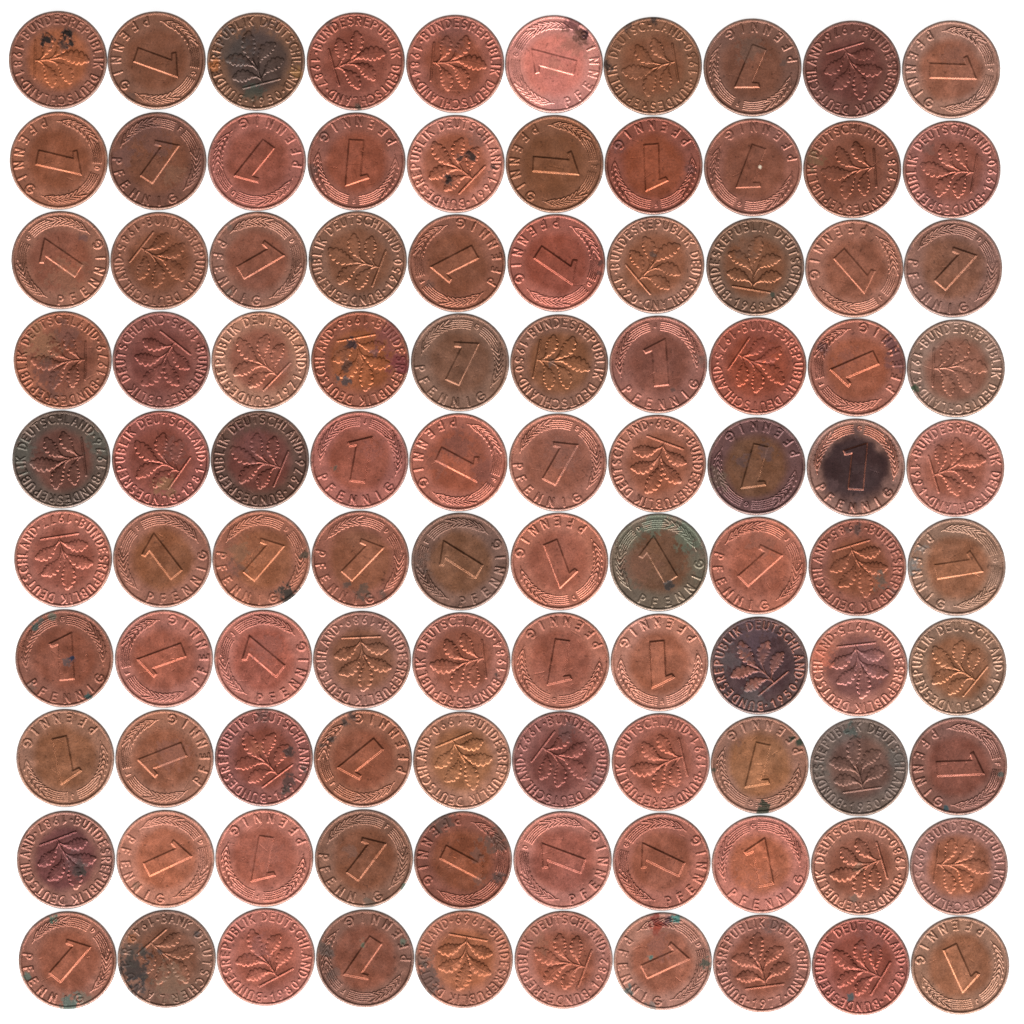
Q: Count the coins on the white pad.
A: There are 100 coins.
